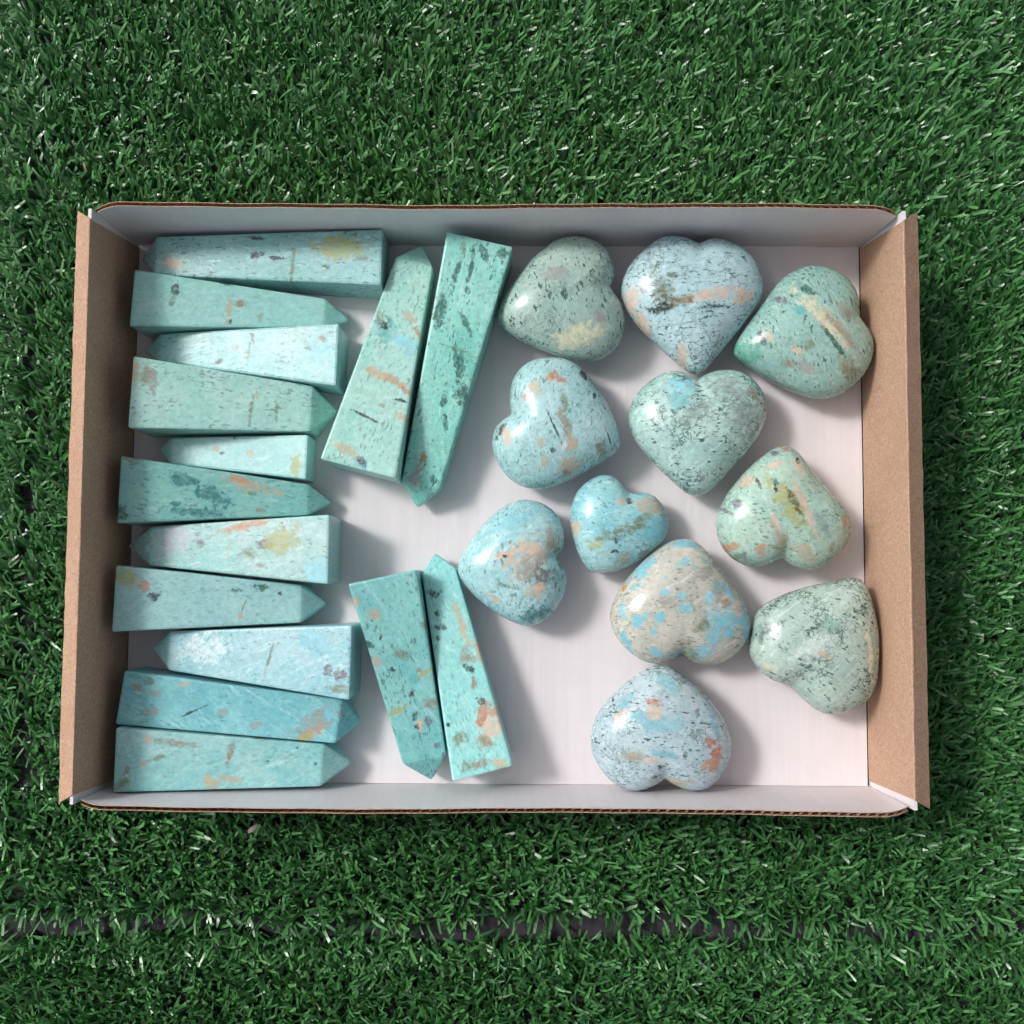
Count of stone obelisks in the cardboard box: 15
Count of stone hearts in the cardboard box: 11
